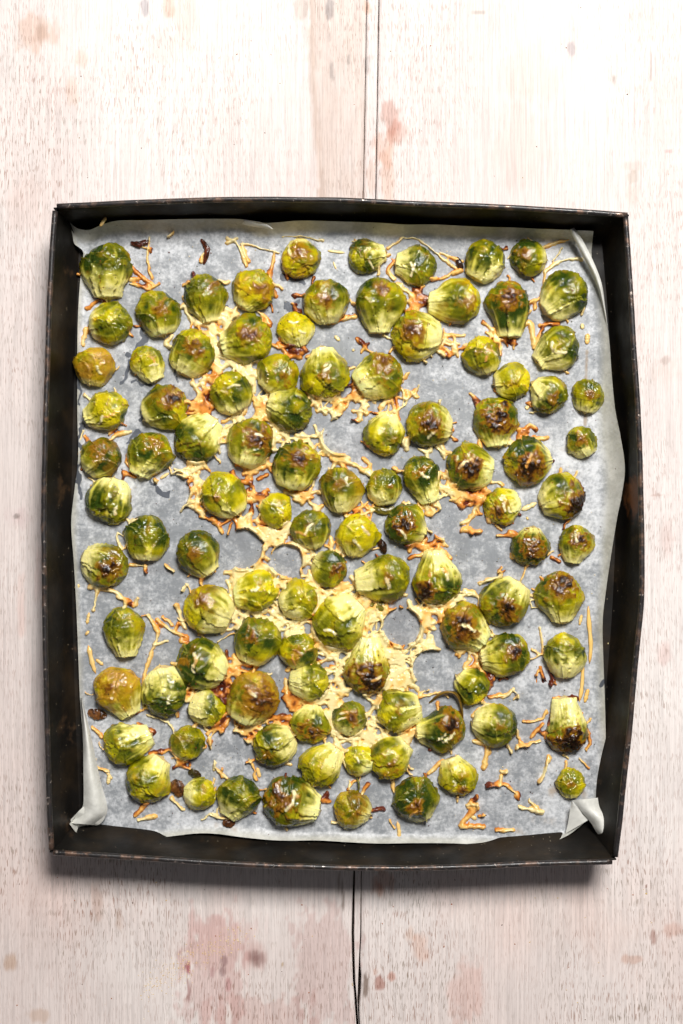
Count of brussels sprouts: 103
